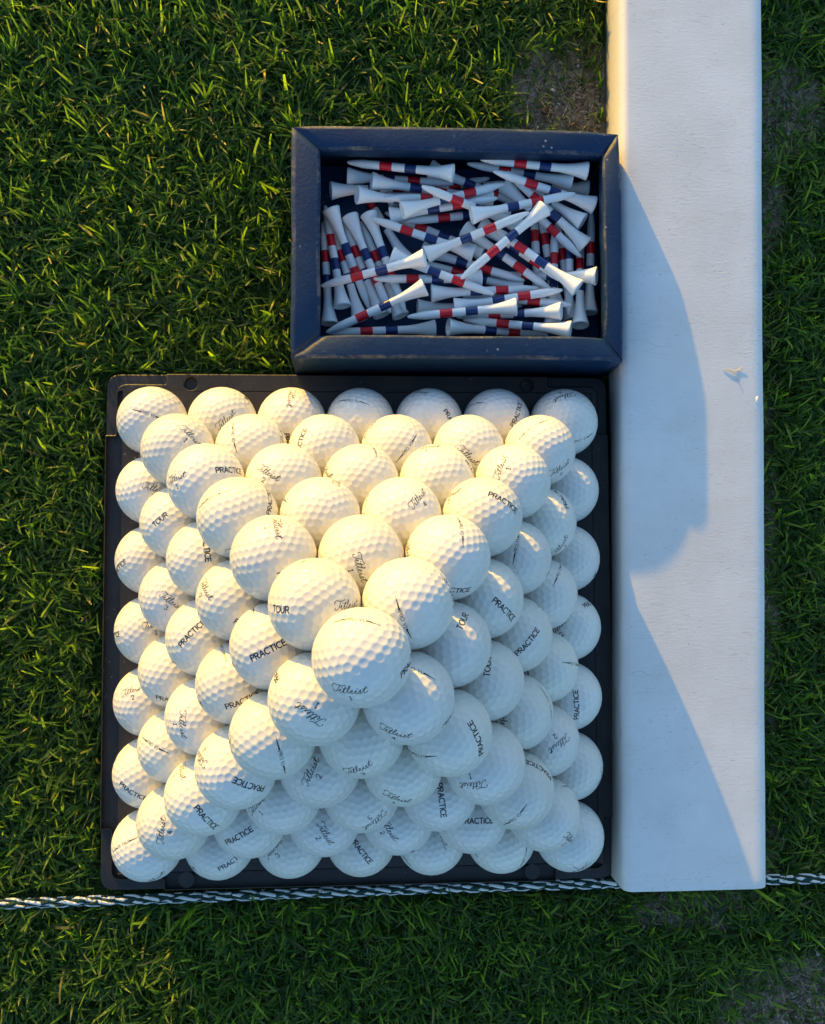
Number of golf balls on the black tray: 85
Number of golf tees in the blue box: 59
